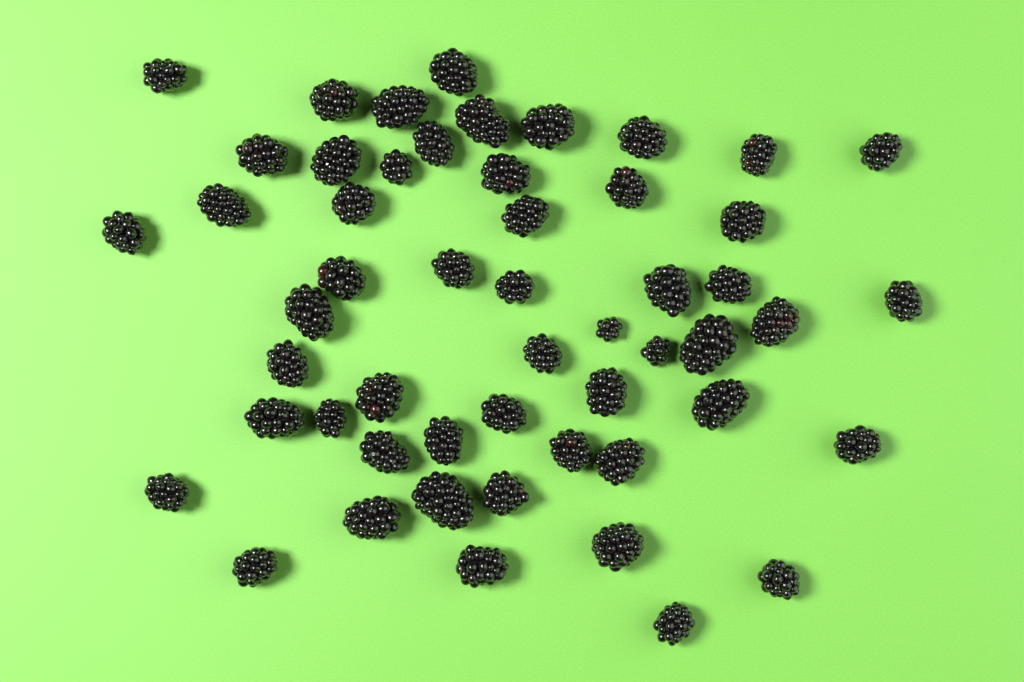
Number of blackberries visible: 53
